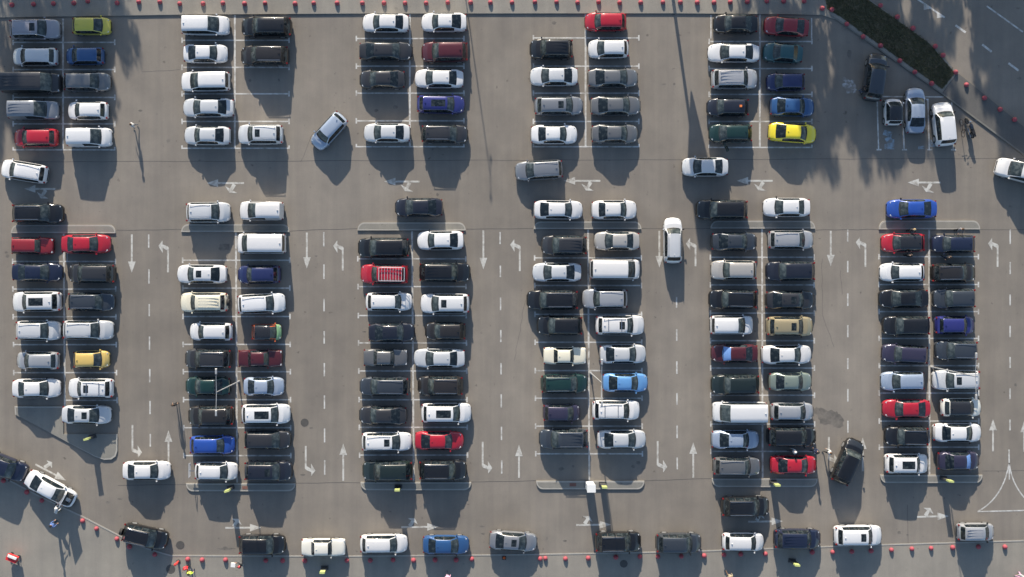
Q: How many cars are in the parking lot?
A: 182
